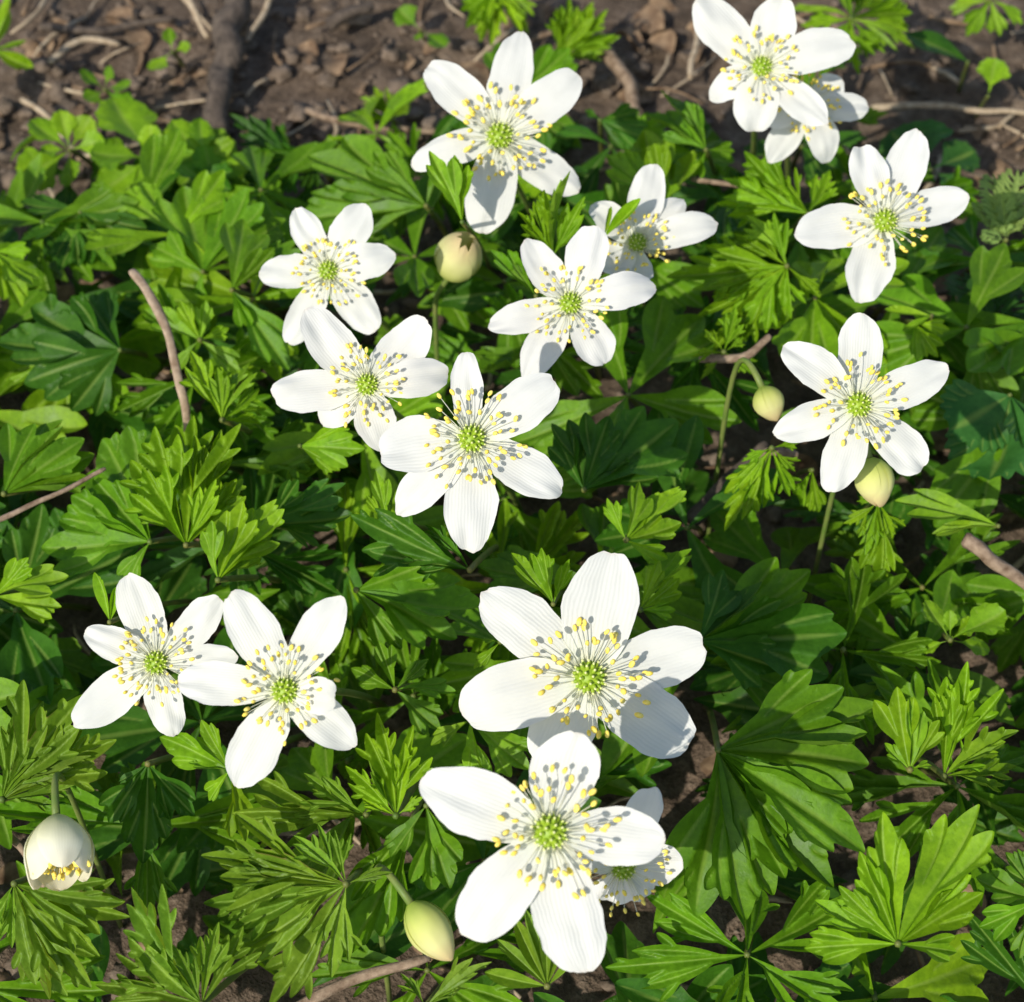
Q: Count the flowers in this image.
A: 15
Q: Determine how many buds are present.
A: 5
